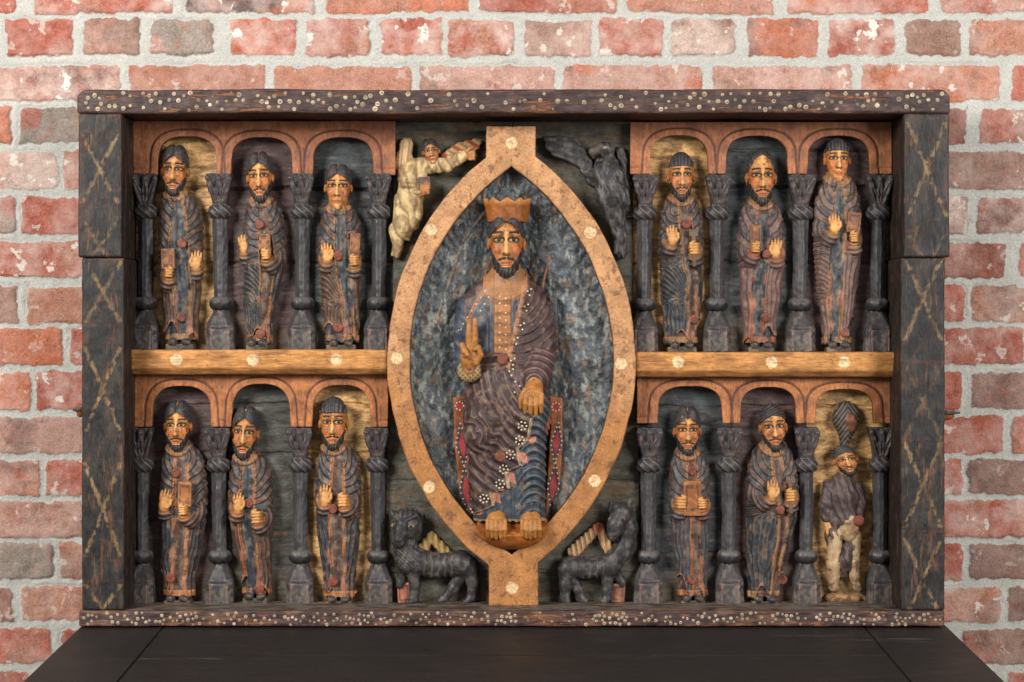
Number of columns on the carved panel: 16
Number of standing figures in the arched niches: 12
